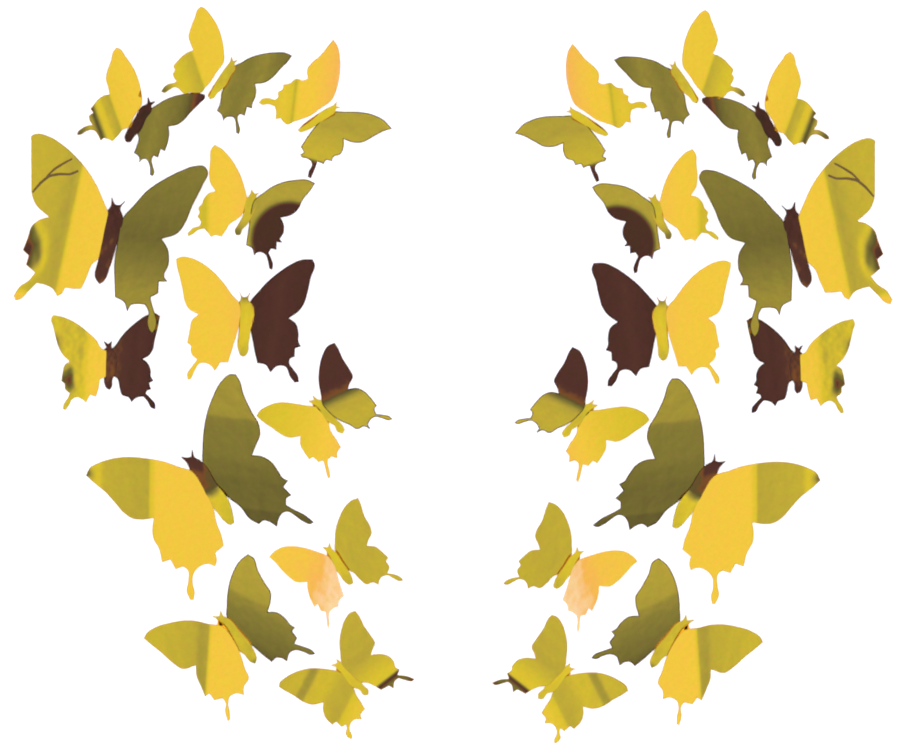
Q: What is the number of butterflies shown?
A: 24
